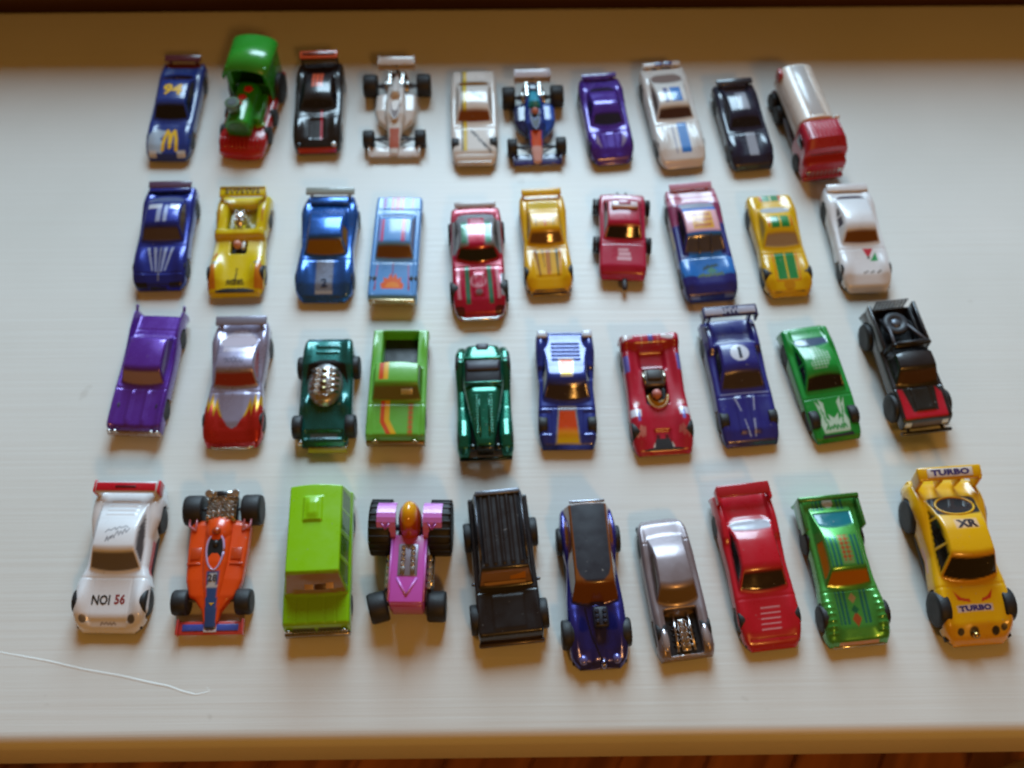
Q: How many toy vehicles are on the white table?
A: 40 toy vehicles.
